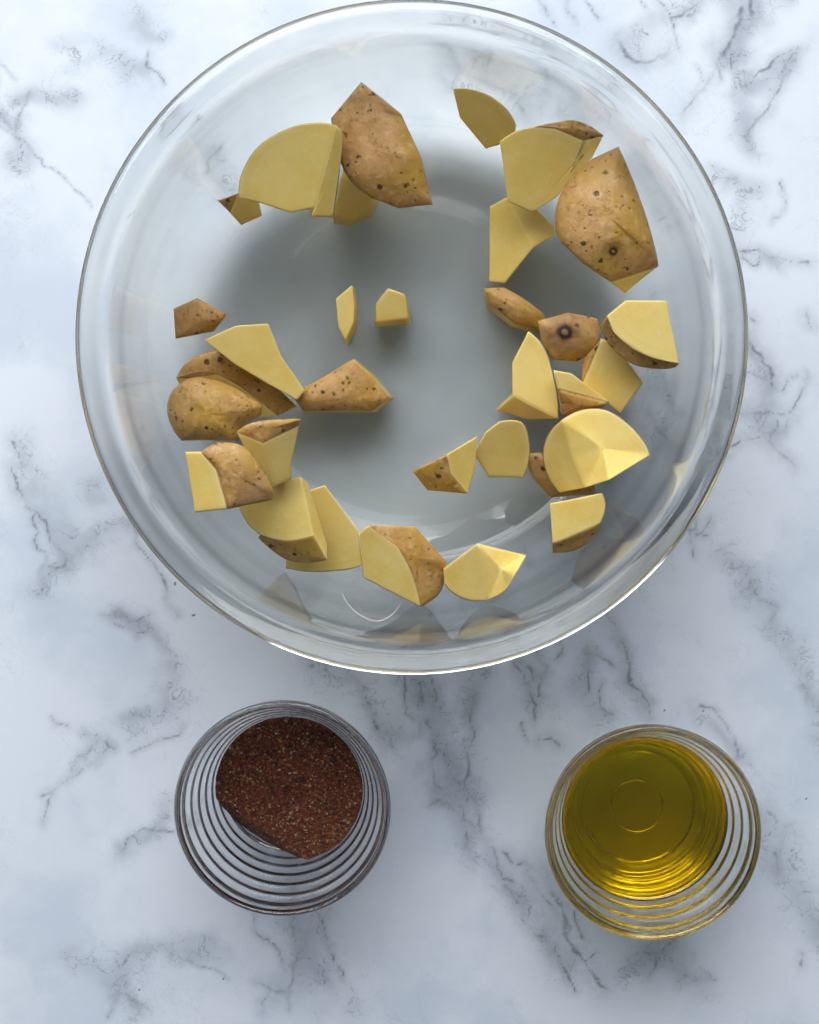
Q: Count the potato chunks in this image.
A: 32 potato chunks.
